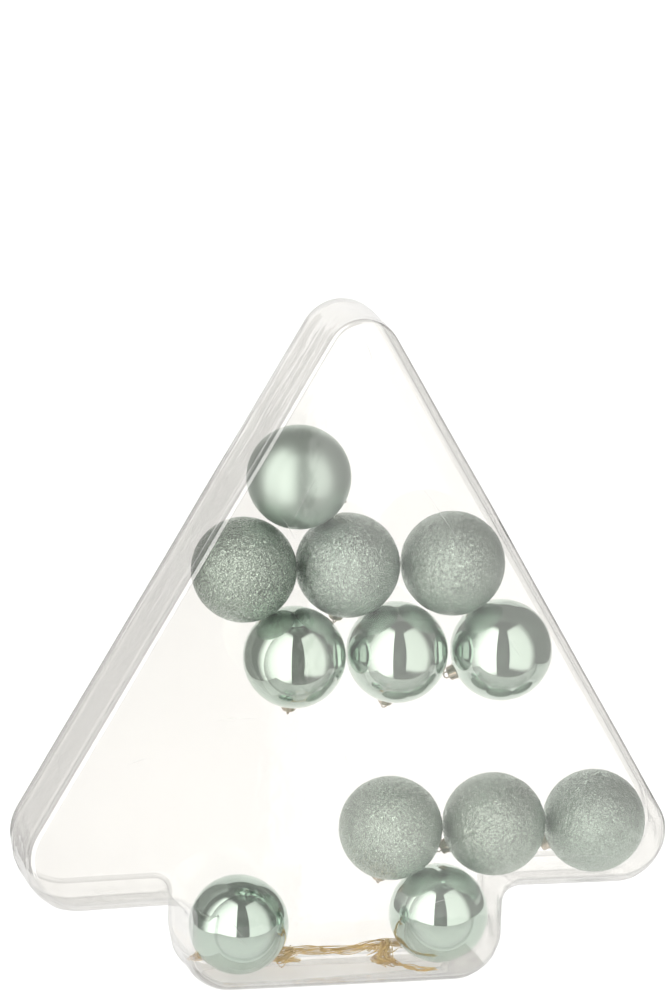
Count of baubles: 12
